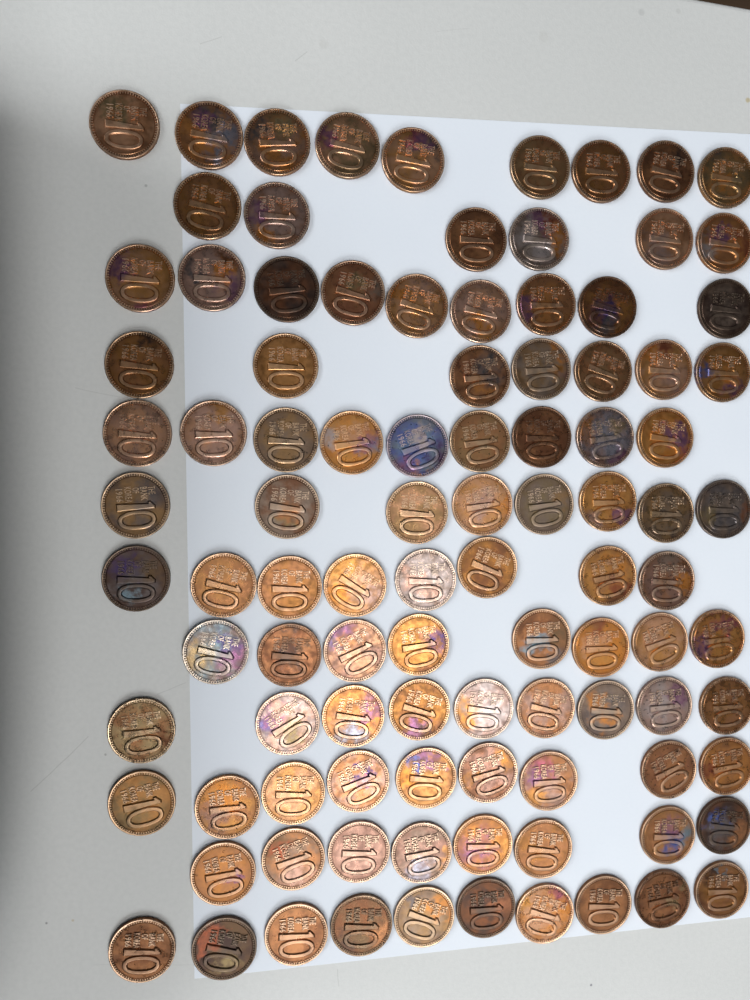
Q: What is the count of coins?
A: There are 100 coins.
